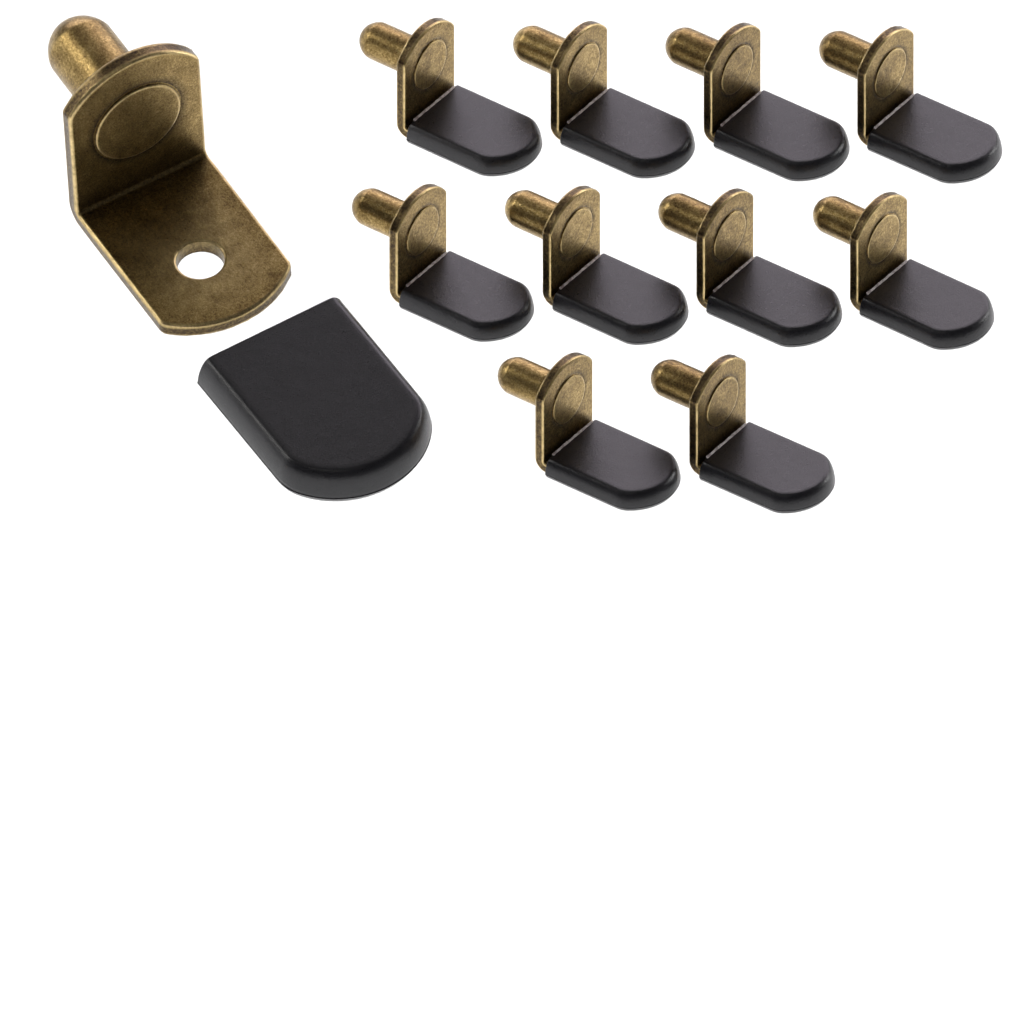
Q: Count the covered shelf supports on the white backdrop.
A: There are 10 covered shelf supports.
